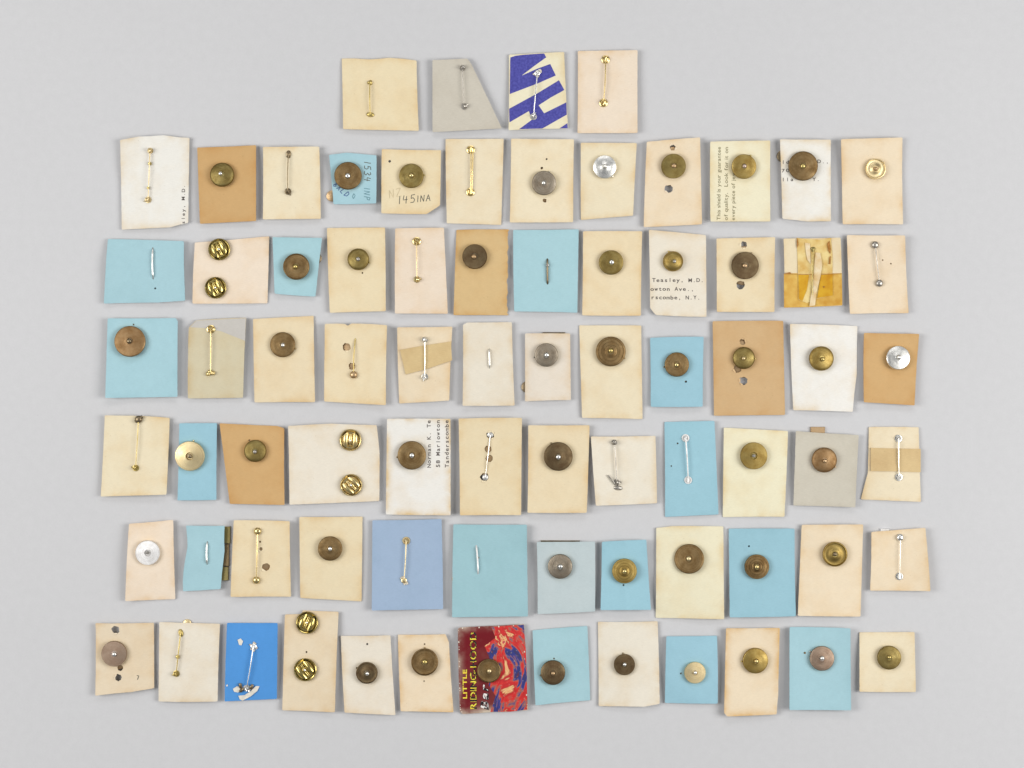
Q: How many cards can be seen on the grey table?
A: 77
